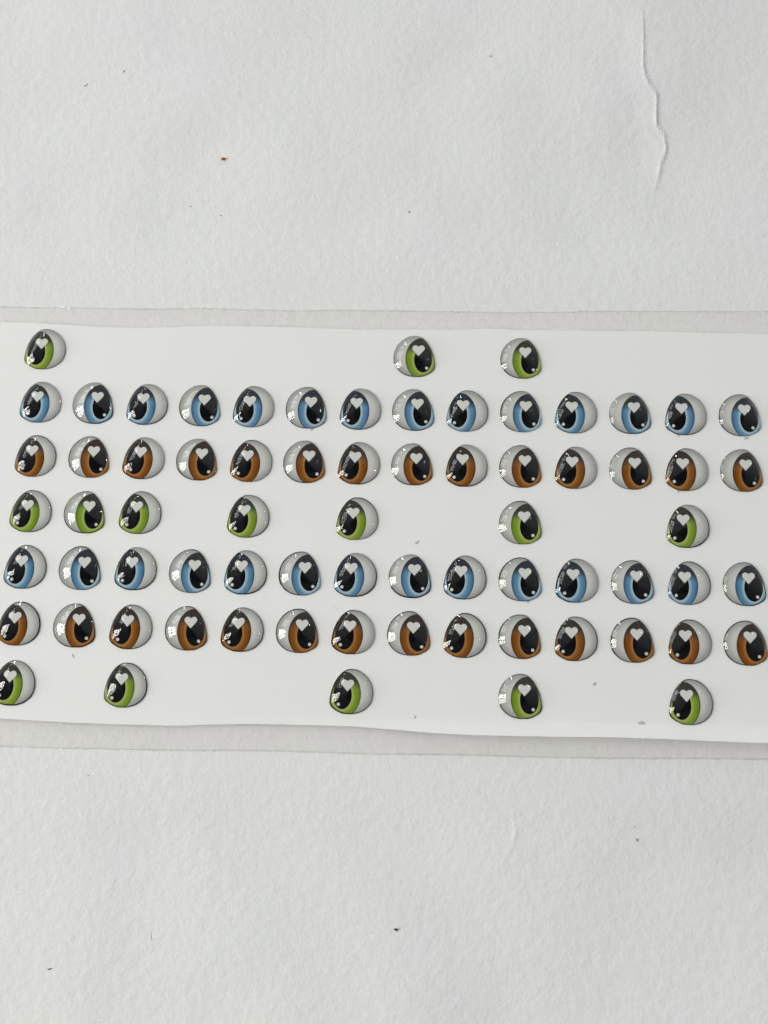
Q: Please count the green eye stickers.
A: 15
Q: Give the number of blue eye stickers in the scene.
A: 28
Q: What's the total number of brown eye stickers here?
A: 28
